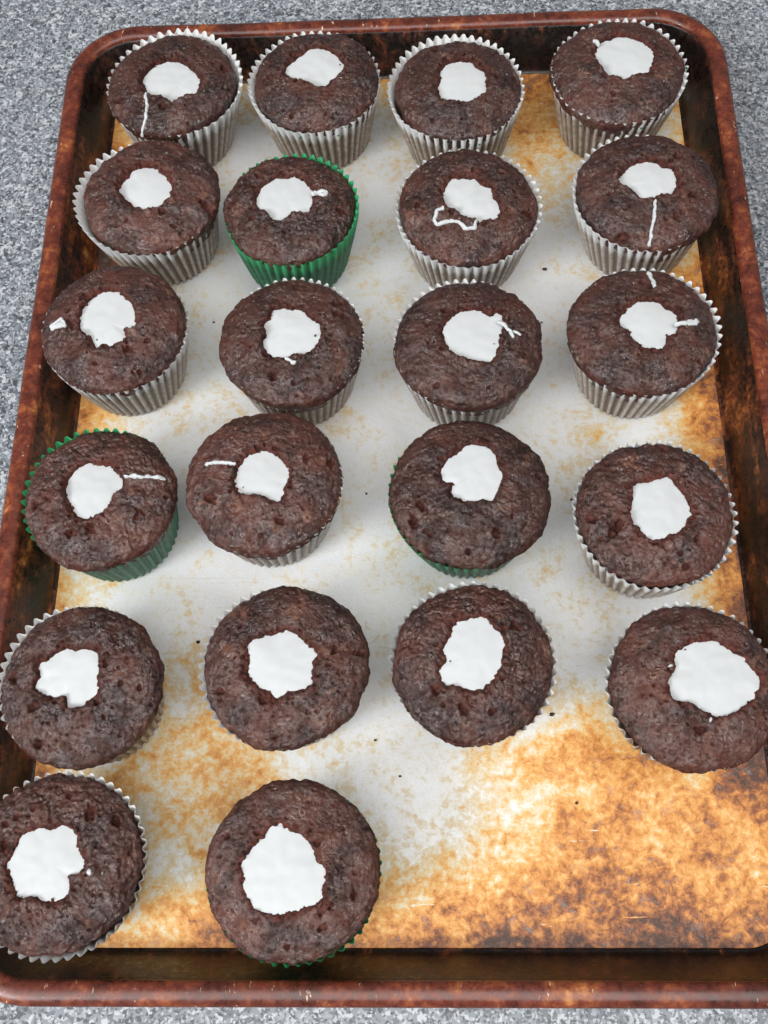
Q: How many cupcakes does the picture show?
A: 22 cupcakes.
